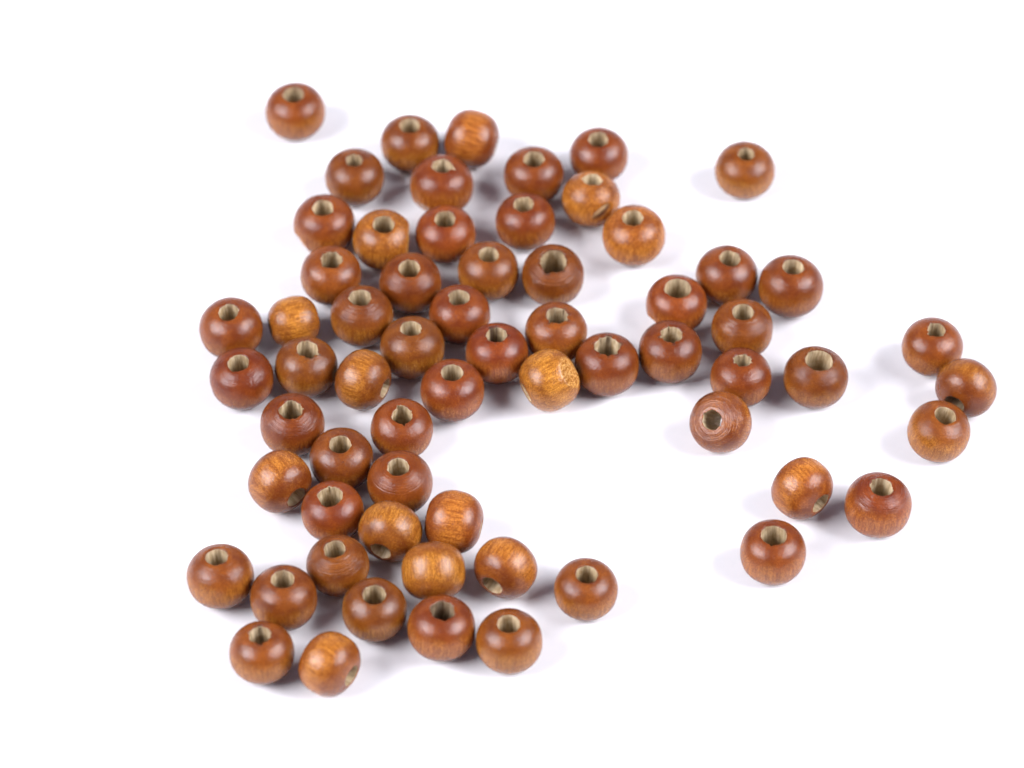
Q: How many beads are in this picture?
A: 64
